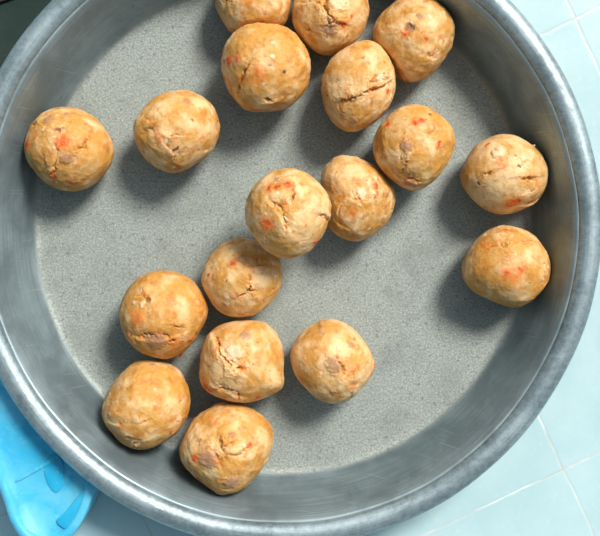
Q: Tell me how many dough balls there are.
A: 18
